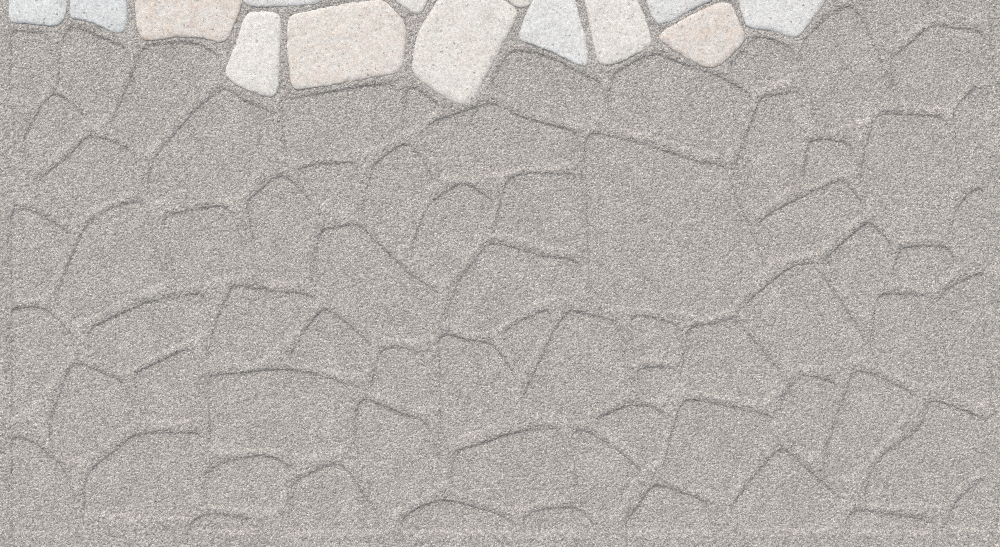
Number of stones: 14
